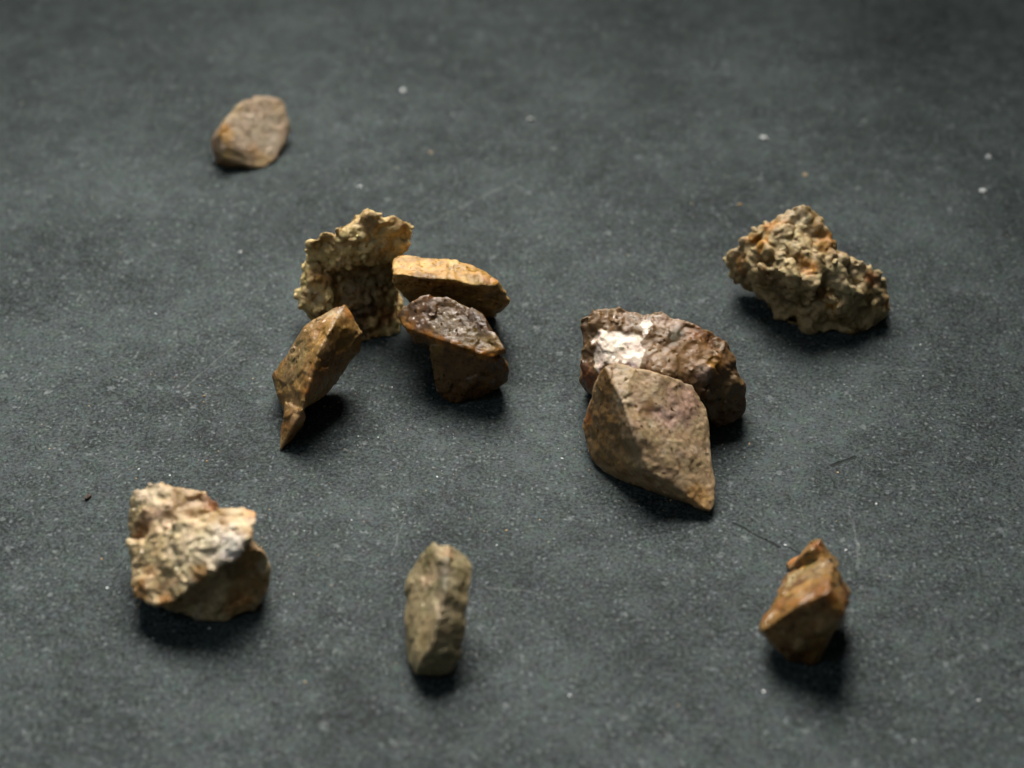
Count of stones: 11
